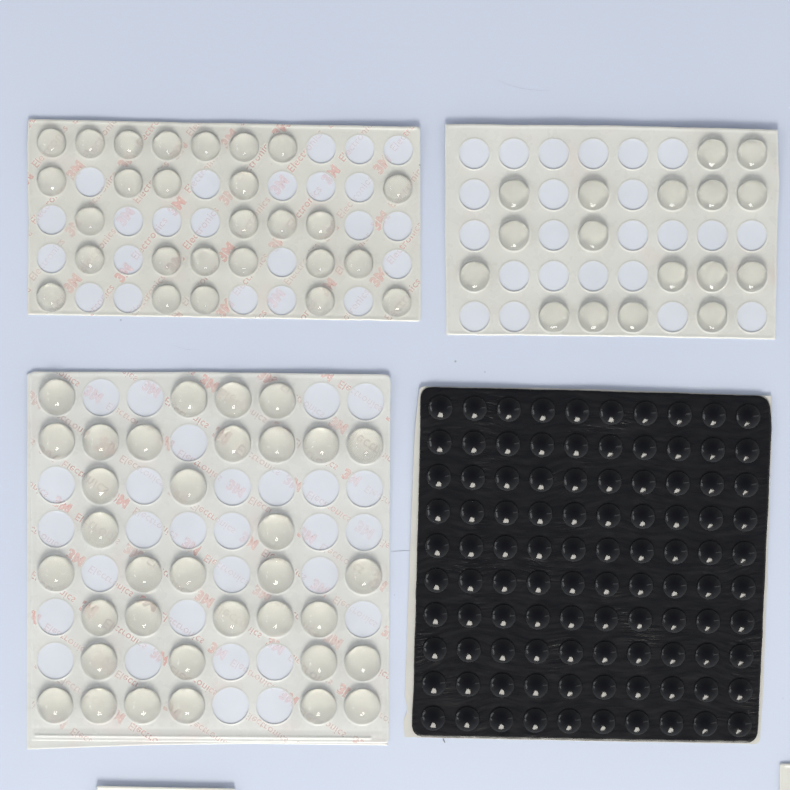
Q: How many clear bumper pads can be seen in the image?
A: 79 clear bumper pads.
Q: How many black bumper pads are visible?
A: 100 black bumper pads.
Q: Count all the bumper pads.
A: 179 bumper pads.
